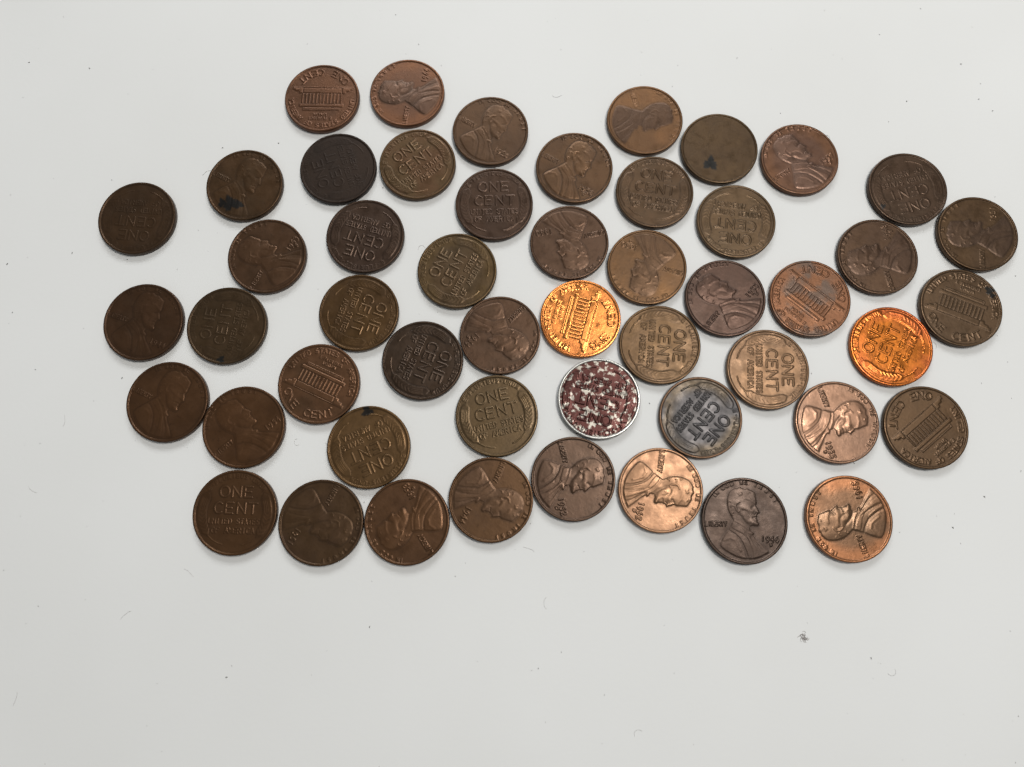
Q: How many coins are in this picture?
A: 51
